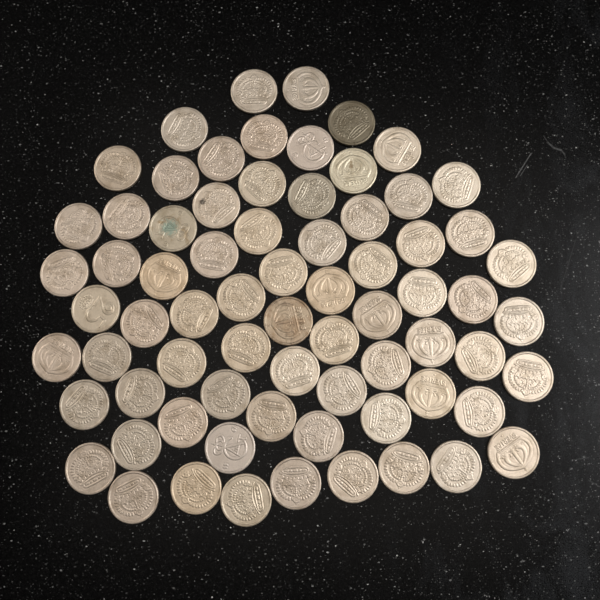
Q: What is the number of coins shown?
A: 72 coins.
